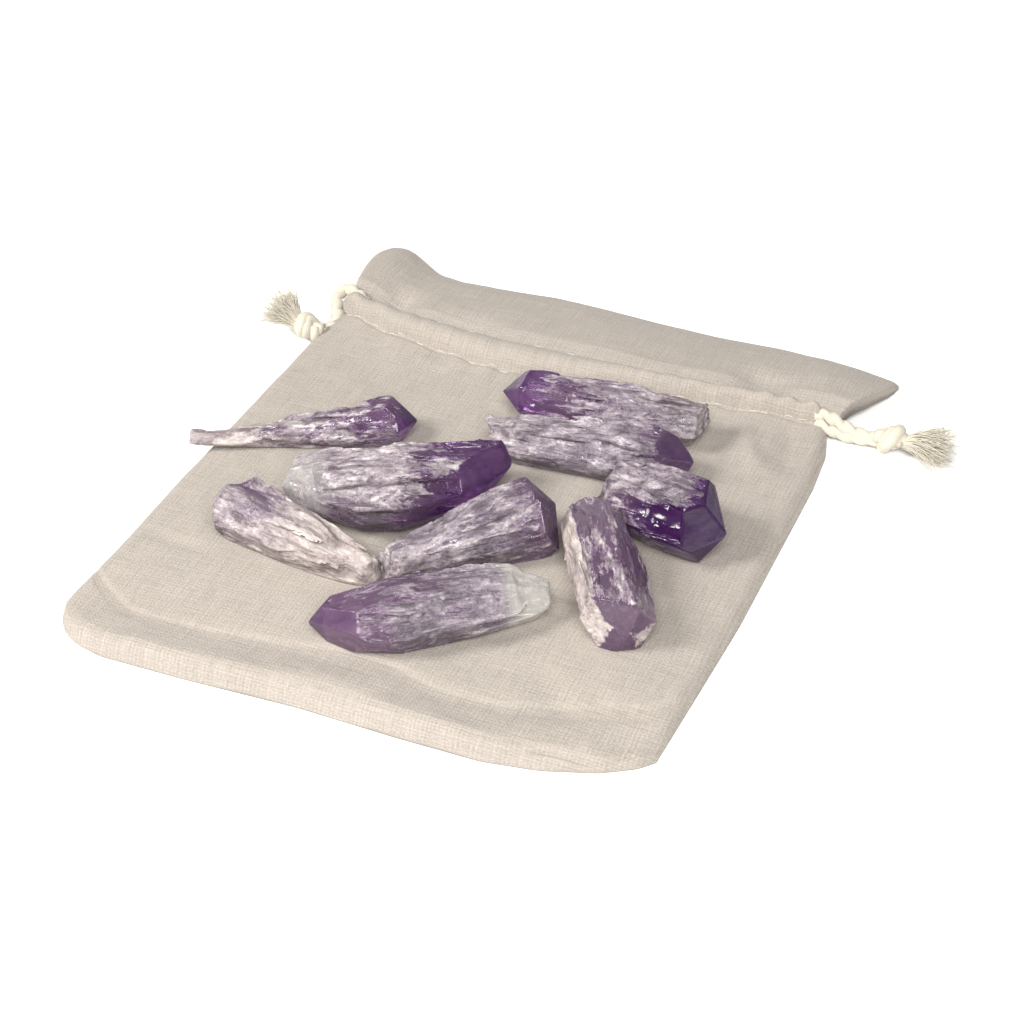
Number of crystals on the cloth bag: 9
